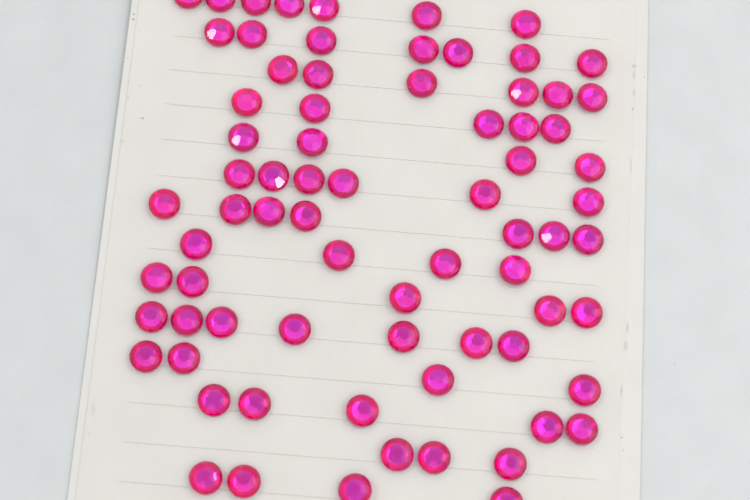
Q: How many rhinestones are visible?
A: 74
